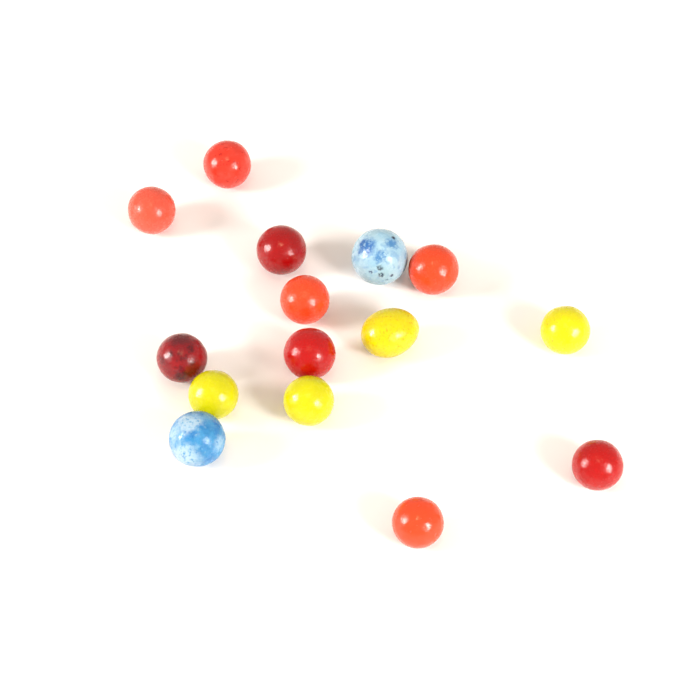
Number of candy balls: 15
